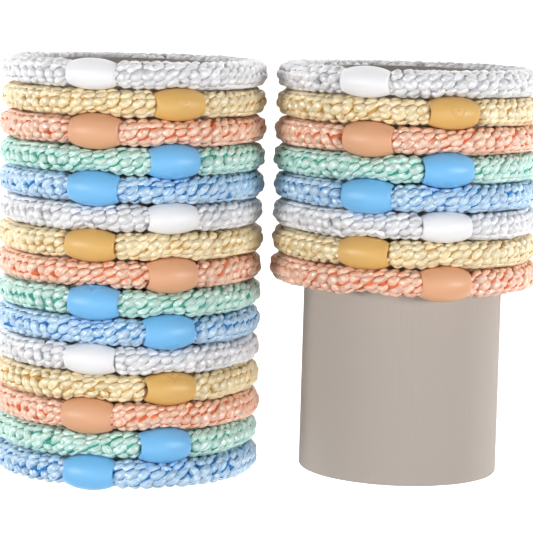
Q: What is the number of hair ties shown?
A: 23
